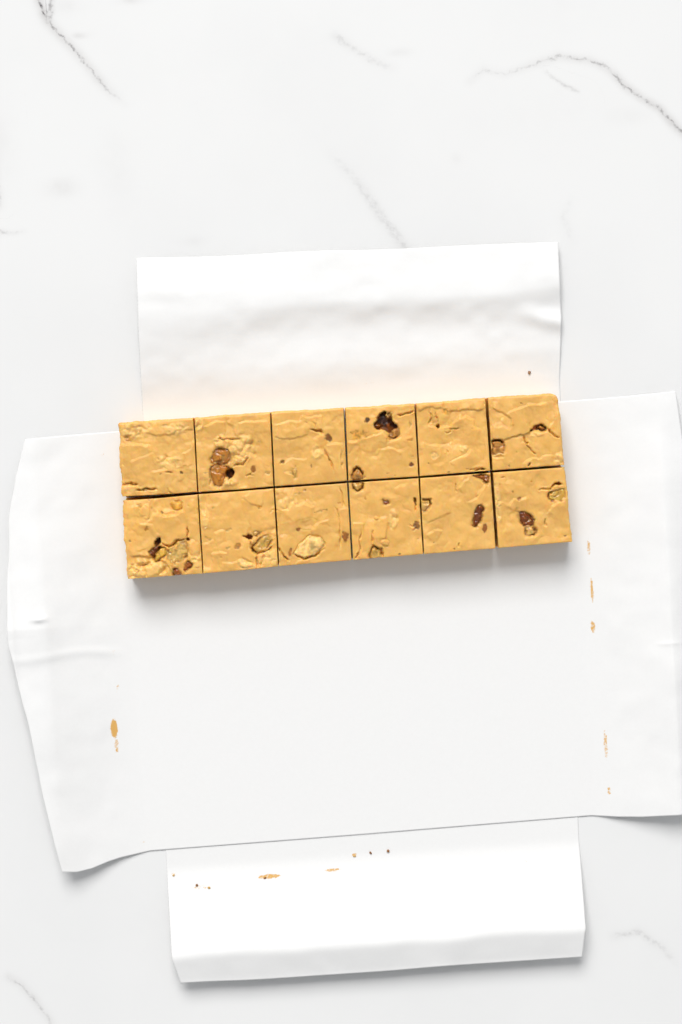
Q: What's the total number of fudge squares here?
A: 12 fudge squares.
